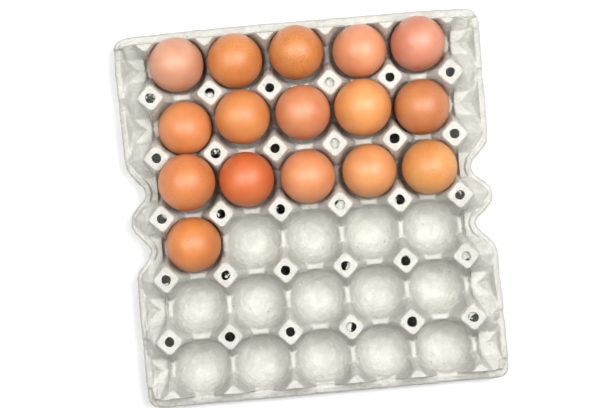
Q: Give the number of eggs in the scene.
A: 16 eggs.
